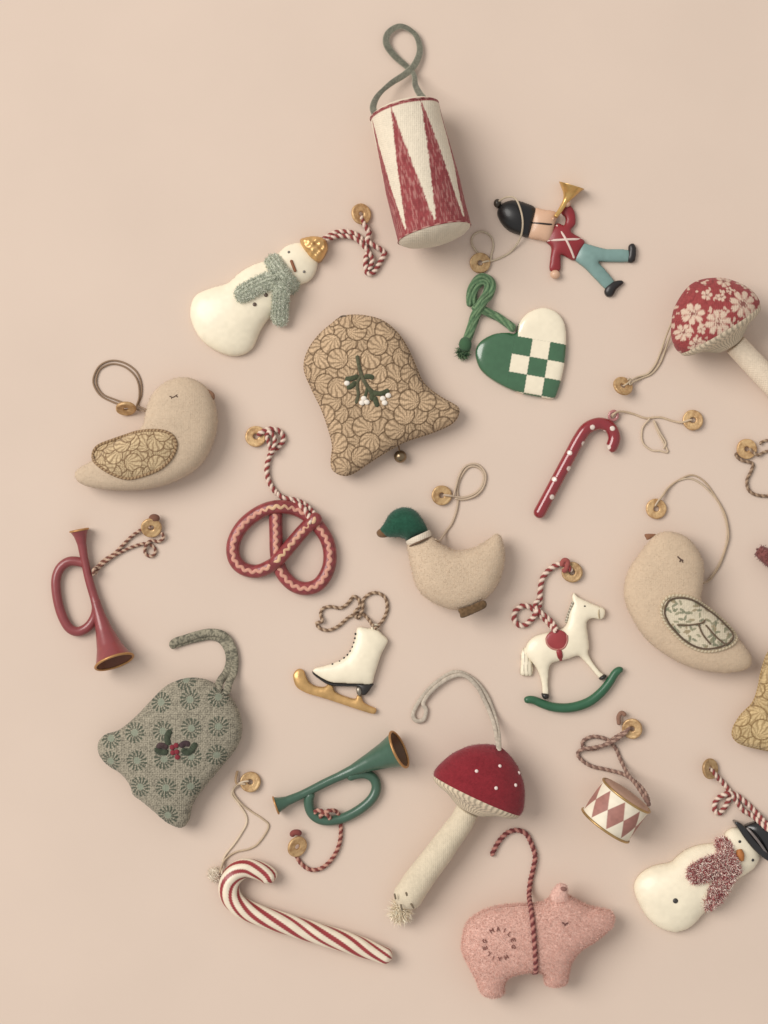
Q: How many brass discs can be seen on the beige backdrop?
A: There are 15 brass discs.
